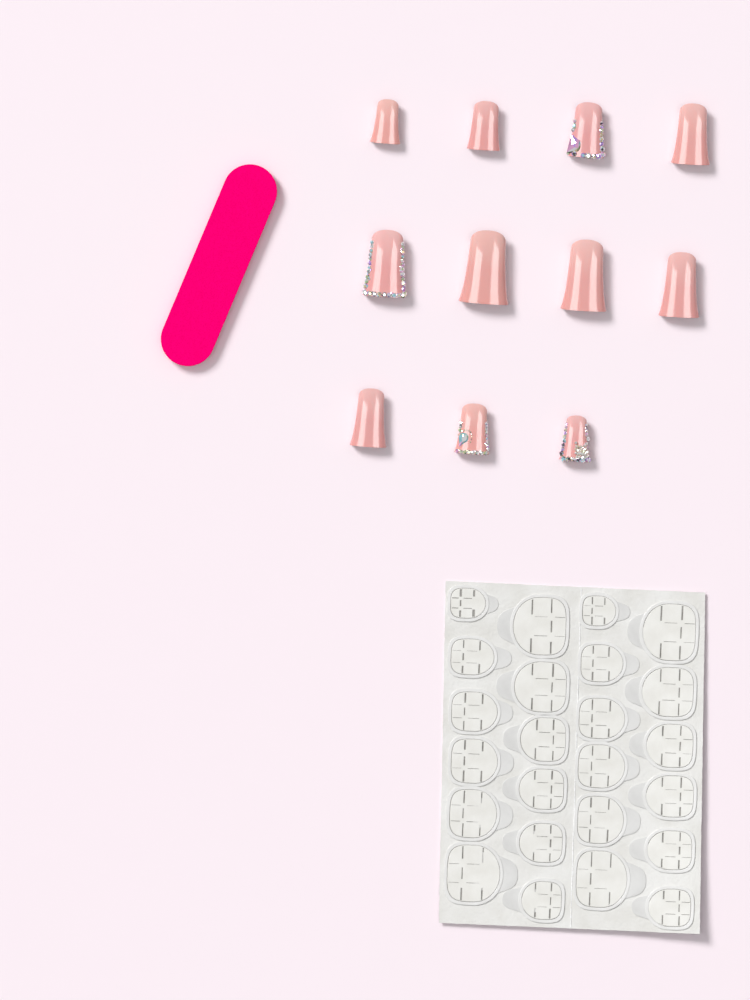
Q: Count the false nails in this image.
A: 11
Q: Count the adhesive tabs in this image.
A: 24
